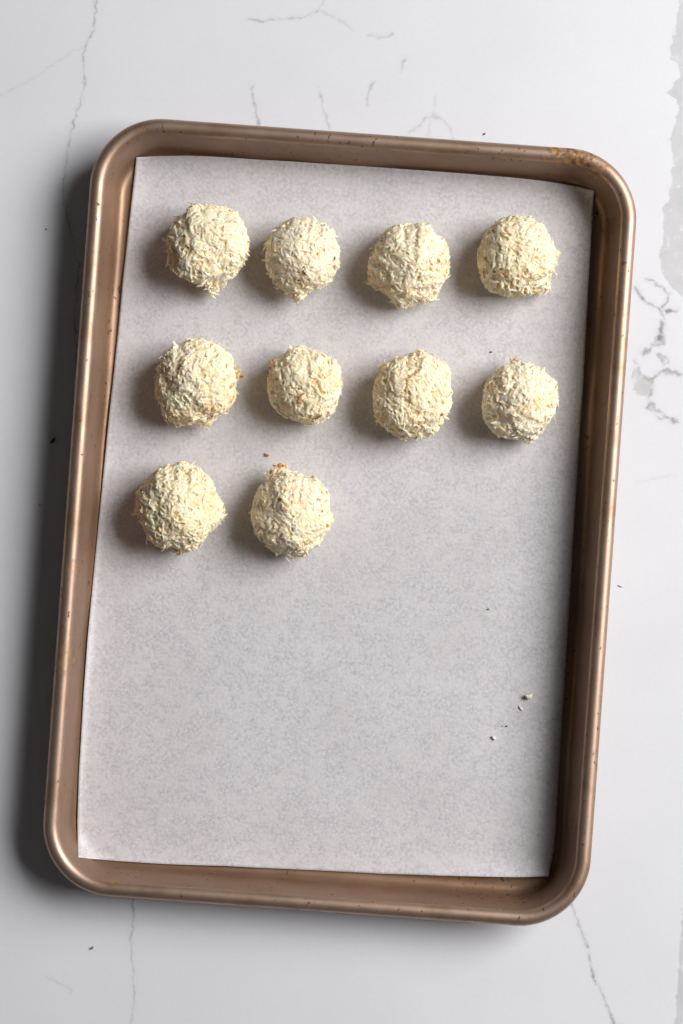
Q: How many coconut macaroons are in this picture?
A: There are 10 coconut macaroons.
